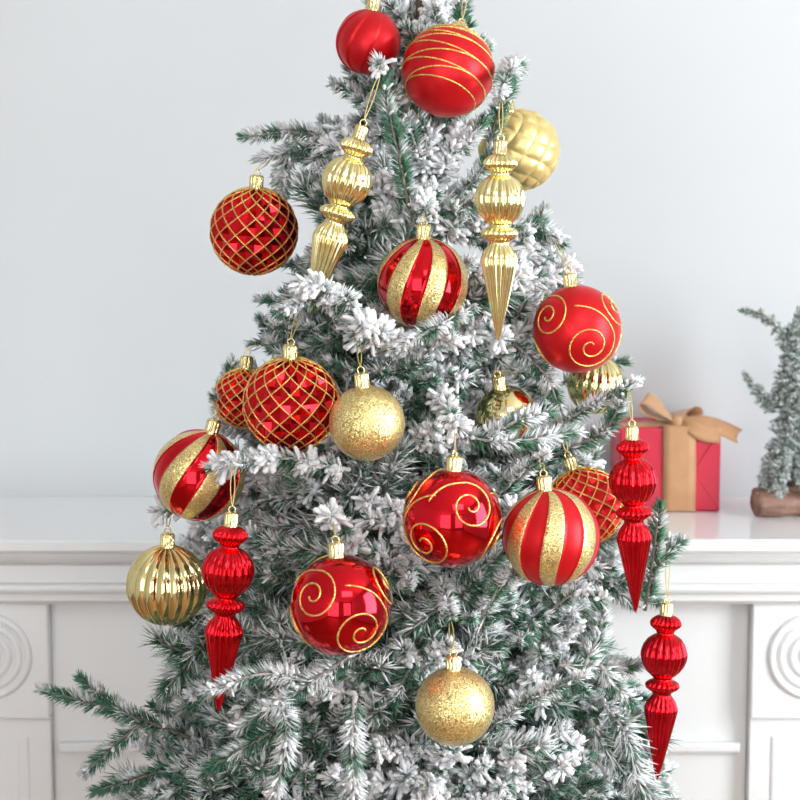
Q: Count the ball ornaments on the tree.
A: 18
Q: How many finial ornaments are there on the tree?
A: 5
